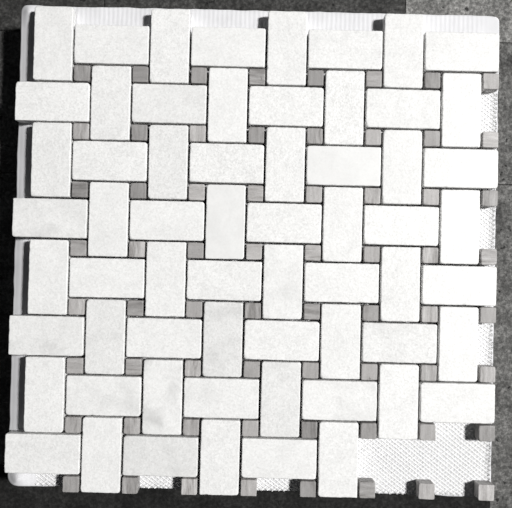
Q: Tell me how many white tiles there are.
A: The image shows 62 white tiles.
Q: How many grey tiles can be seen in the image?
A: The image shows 64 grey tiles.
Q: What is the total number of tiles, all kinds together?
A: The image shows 126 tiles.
